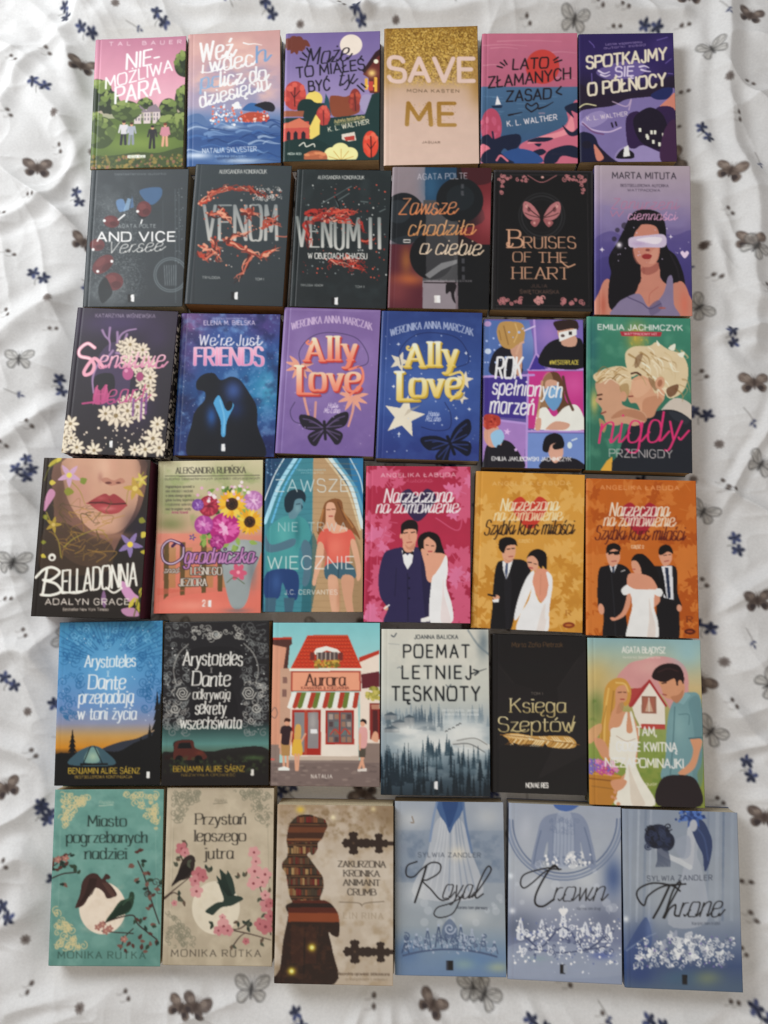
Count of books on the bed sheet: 36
